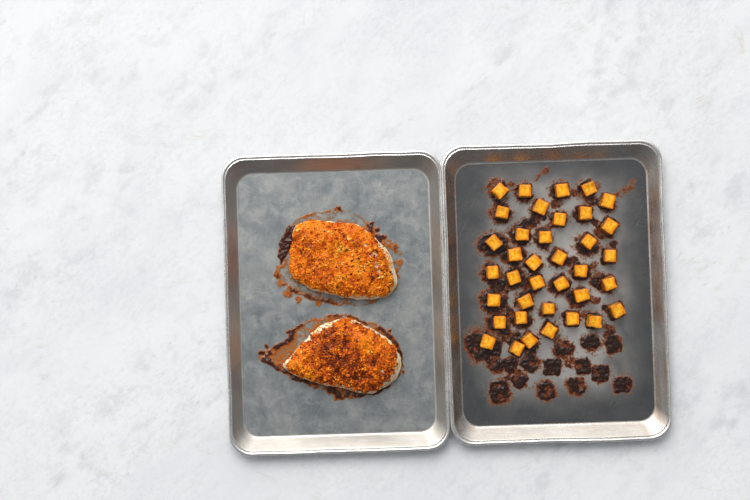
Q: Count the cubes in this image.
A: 37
